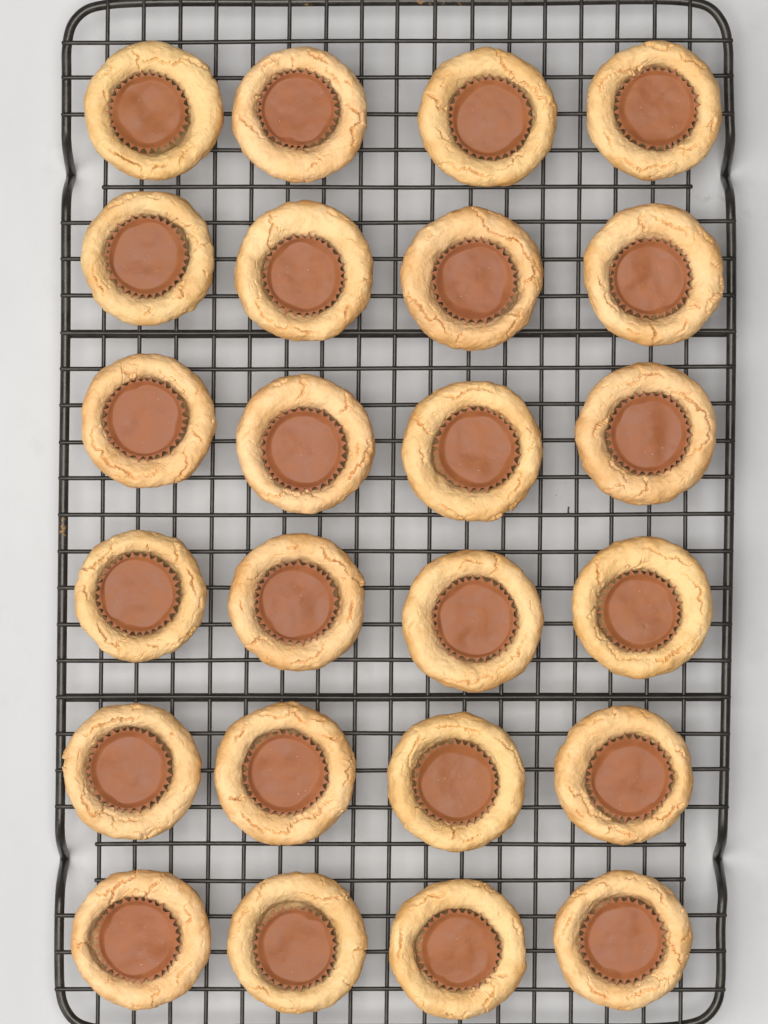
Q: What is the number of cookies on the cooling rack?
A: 24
